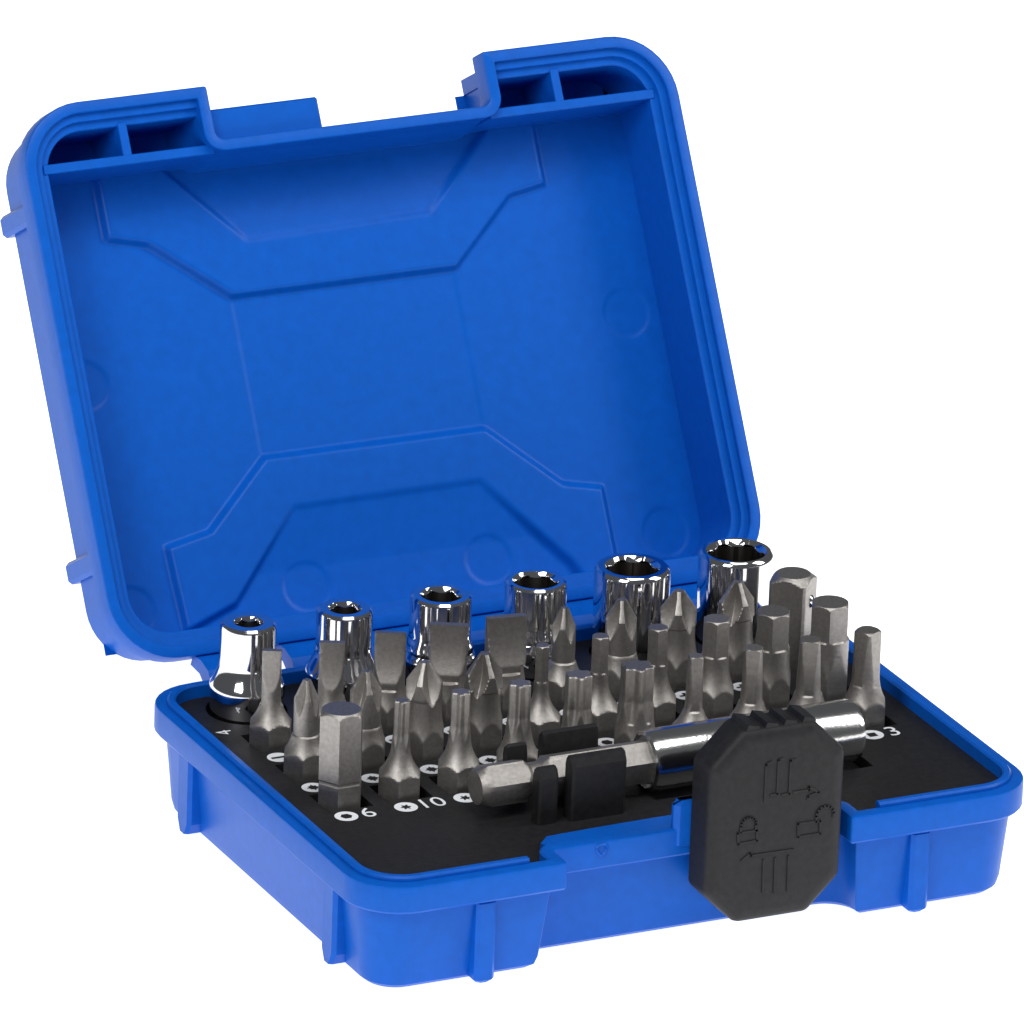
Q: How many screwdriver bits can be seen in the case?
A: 29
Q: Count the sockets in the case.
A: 6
